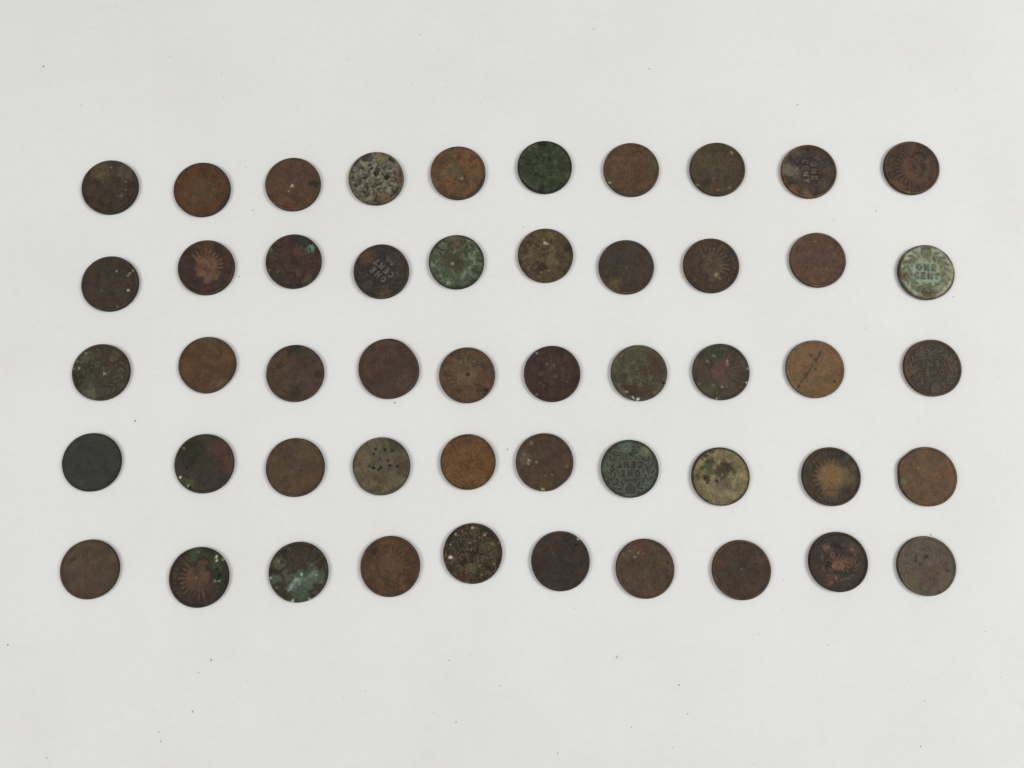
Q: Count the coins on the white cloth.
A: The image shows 50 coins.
